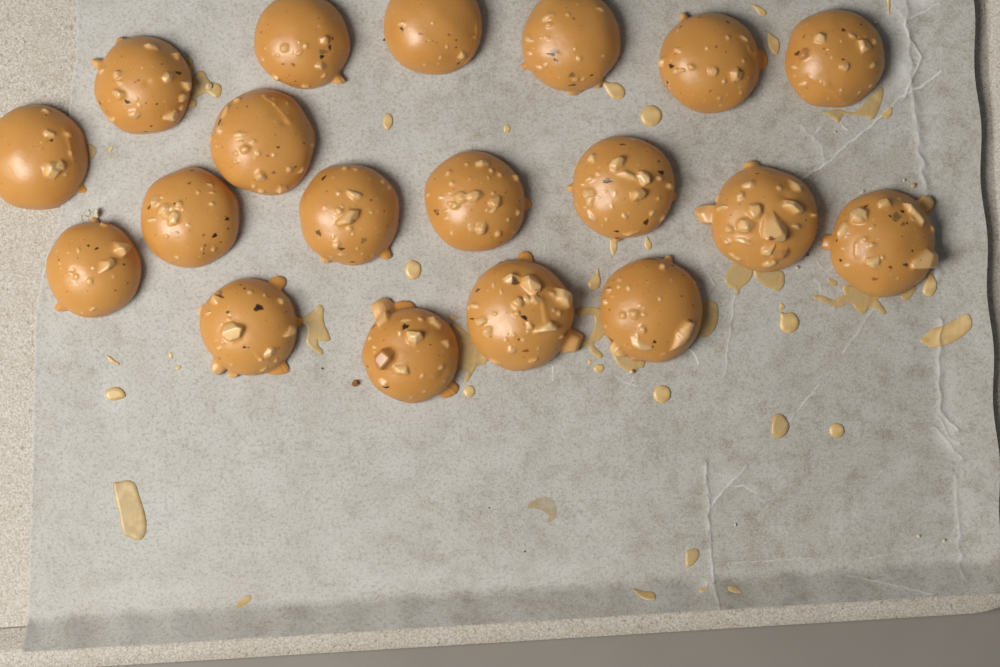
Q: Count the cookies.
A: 19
